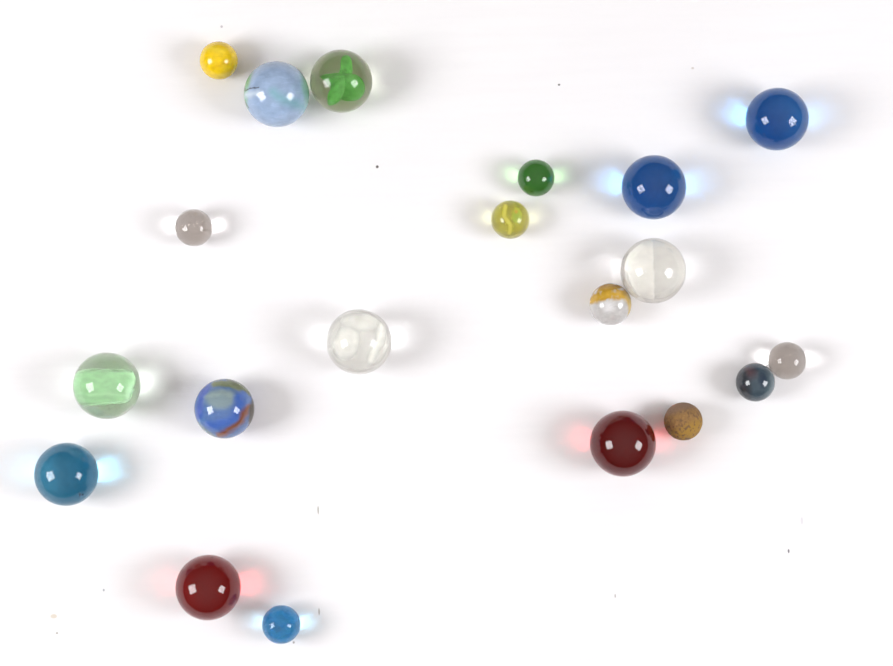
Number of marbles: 20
